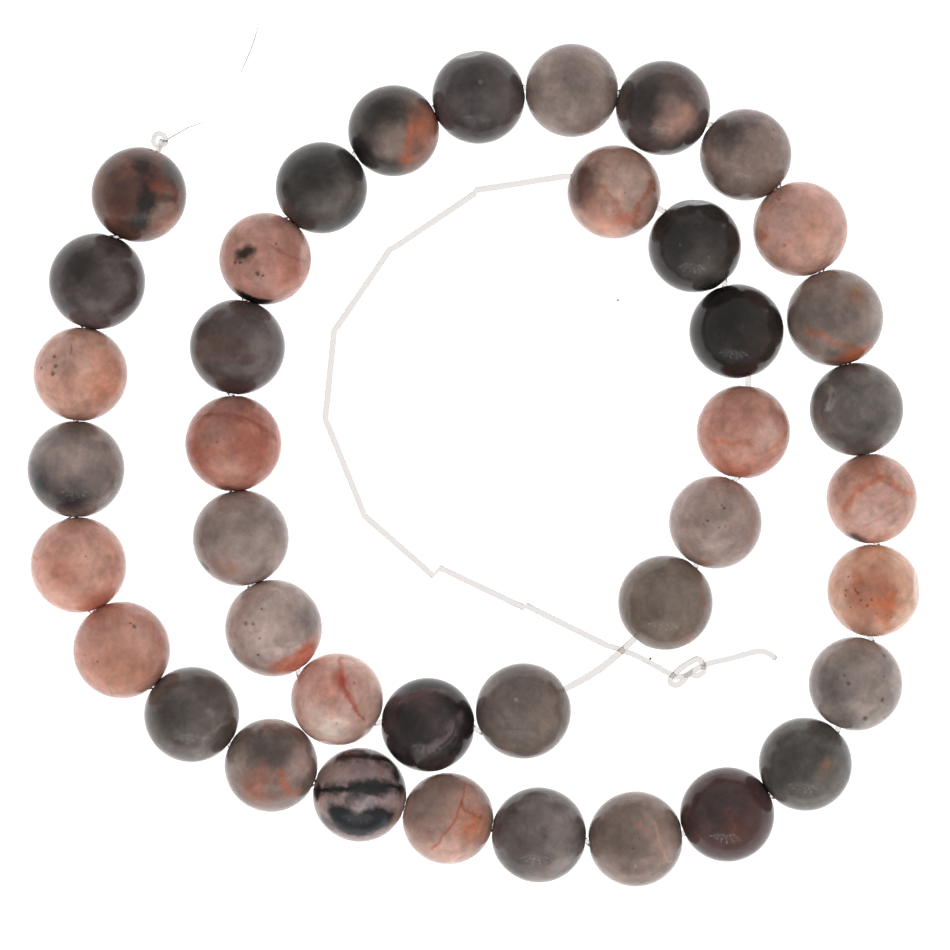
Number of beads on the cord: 40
